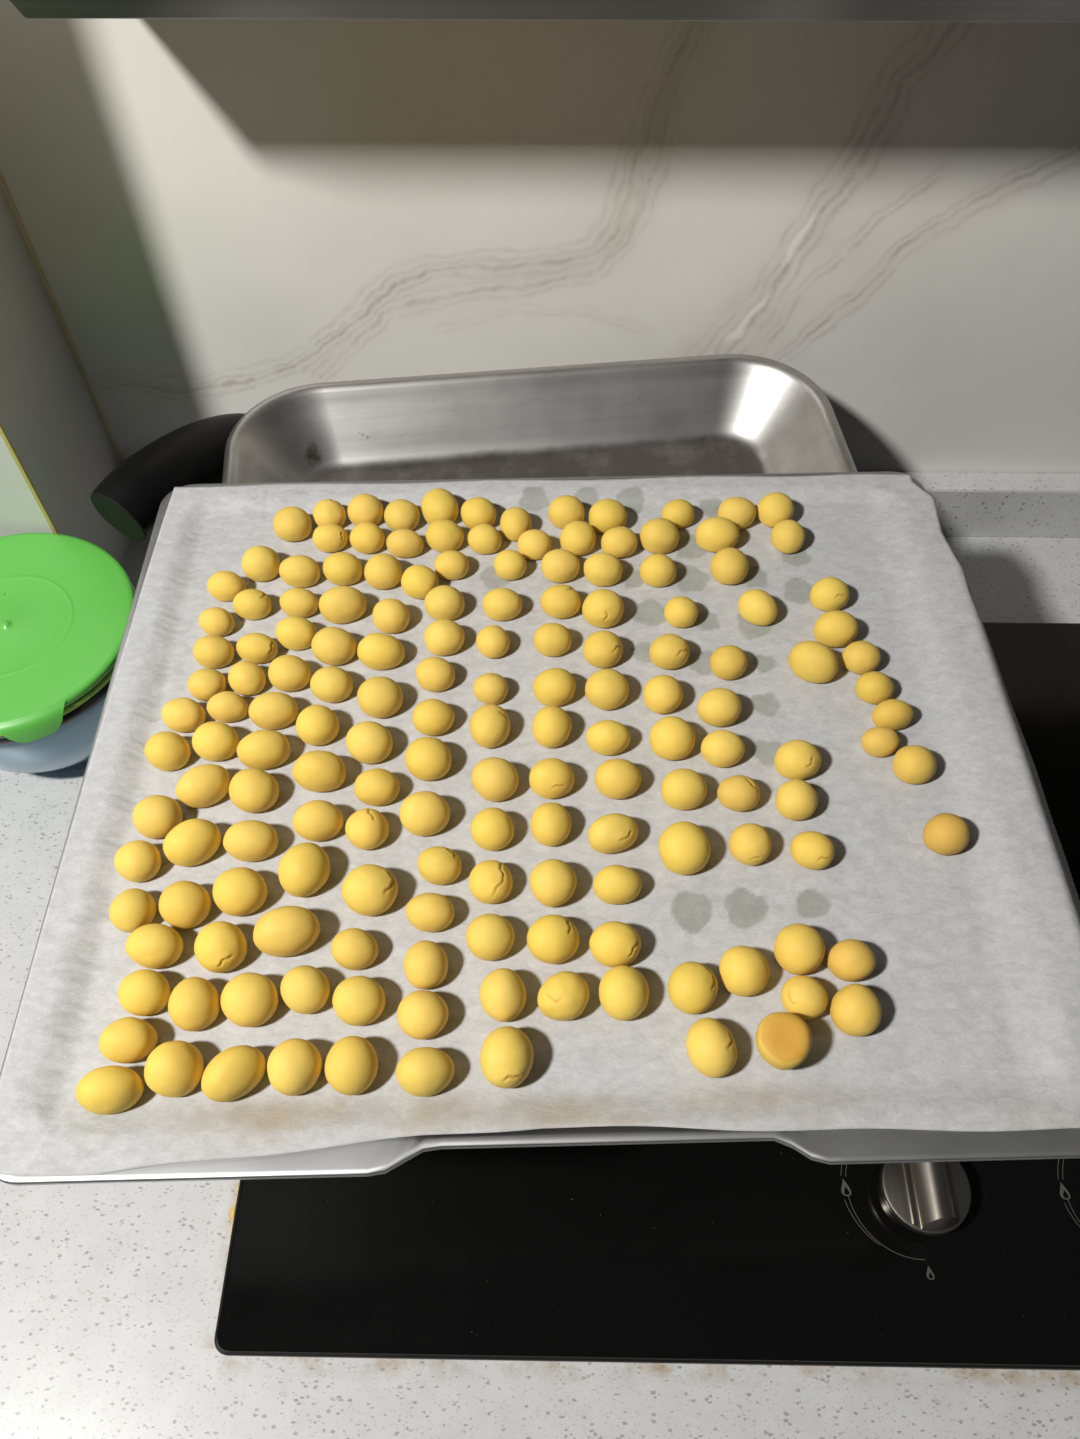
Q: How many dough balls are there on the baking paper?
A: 159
